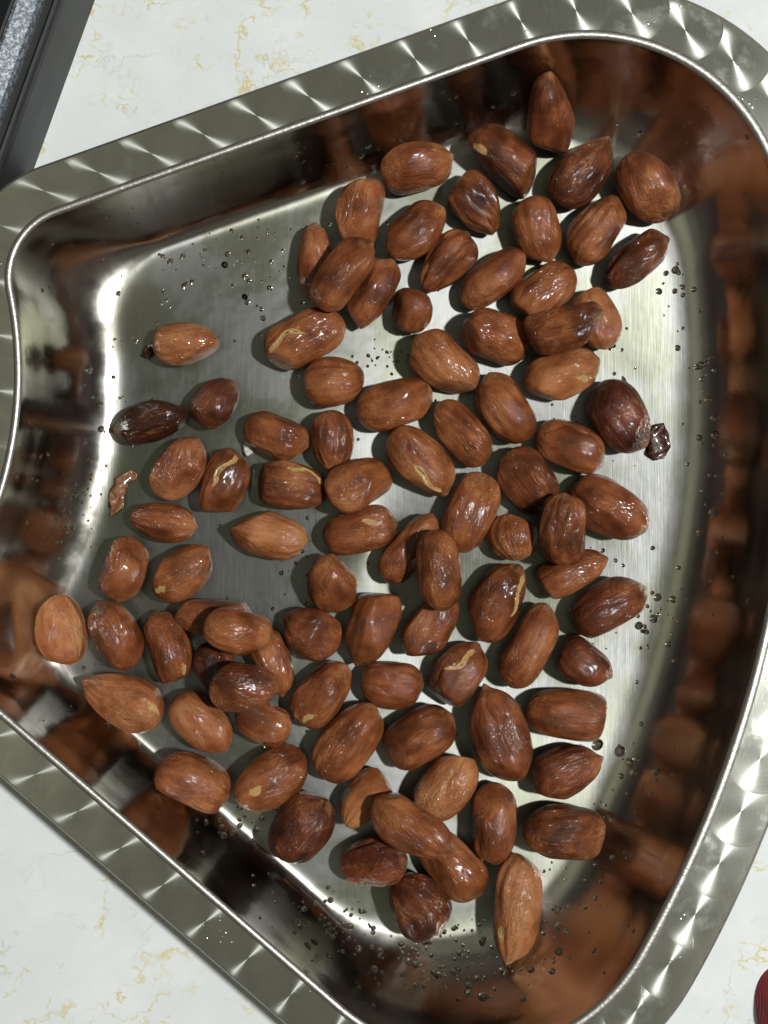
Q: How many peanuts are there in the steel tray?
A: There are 92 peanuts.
